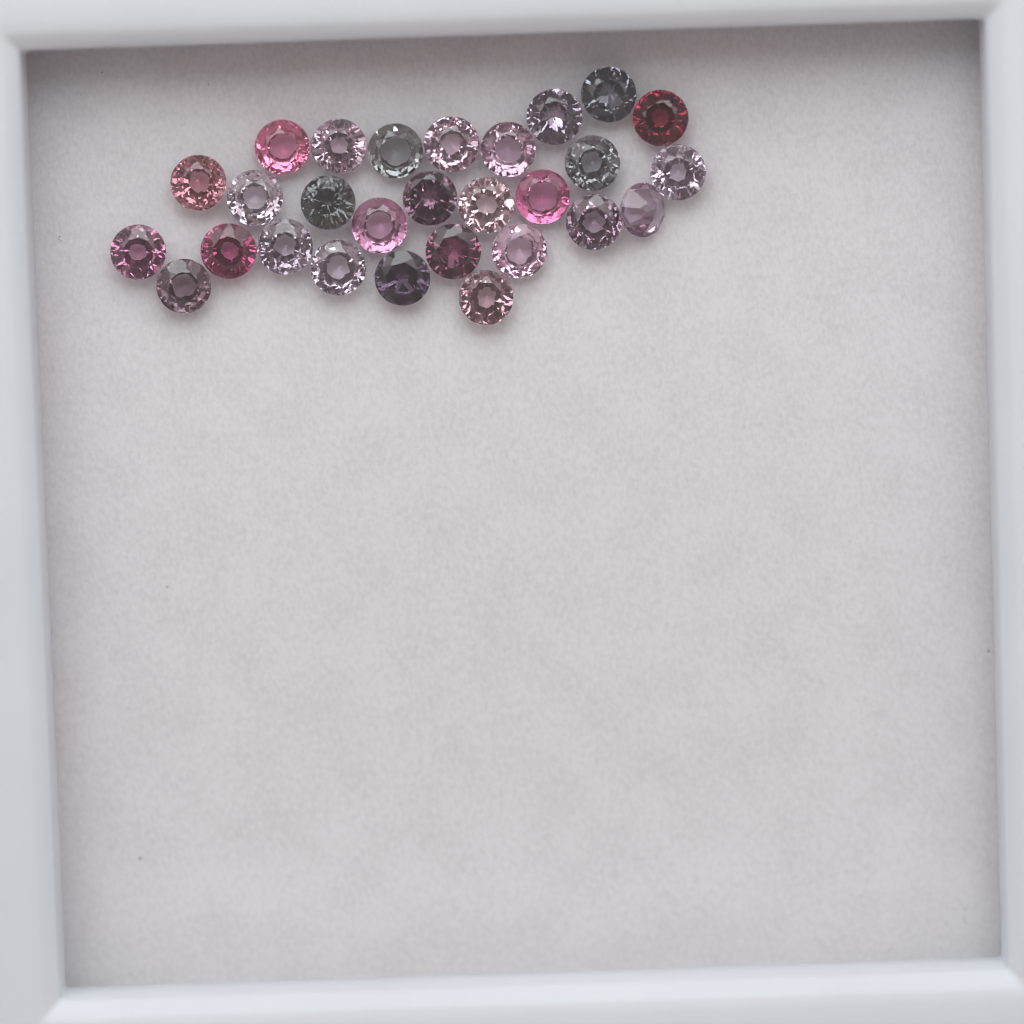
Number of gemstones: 28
